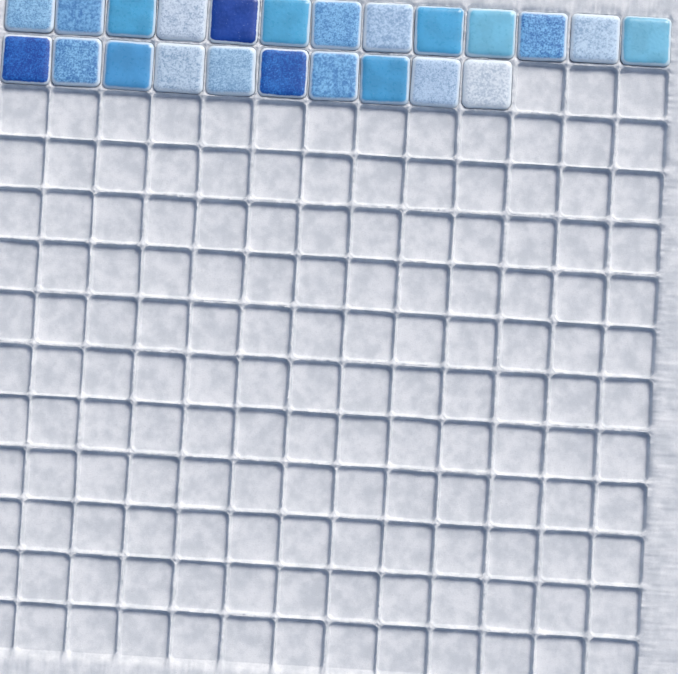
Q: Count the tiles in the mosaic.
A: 23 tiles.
